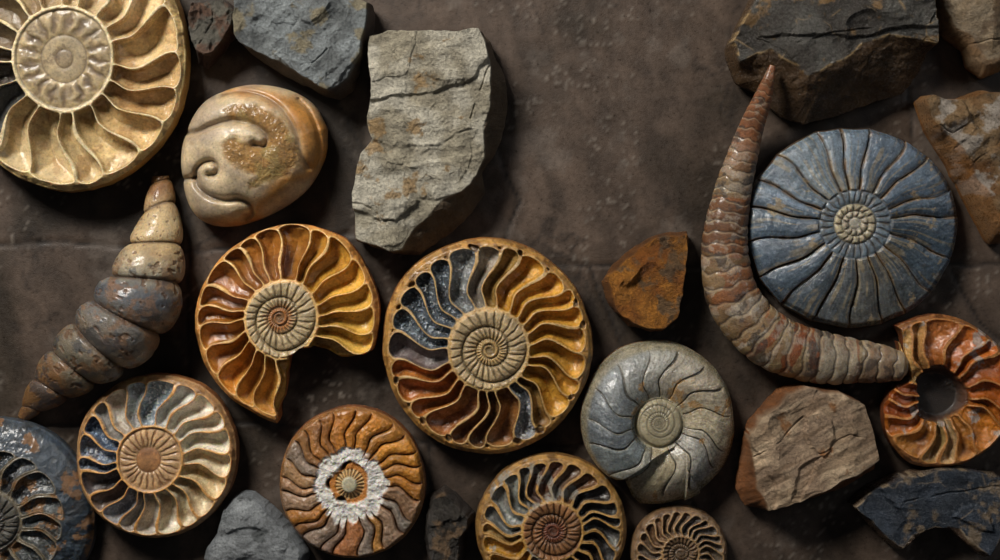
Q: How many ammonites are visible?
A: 11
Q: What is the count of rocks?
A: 11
